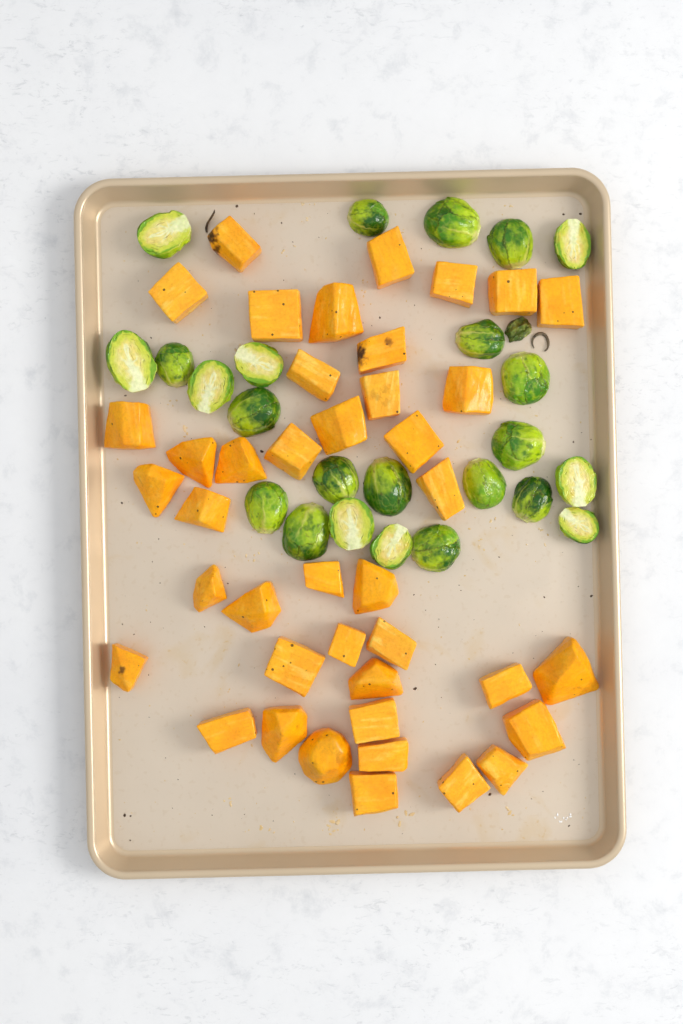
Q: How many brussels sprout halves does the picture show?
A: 24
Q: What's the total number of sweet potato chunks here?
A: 41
